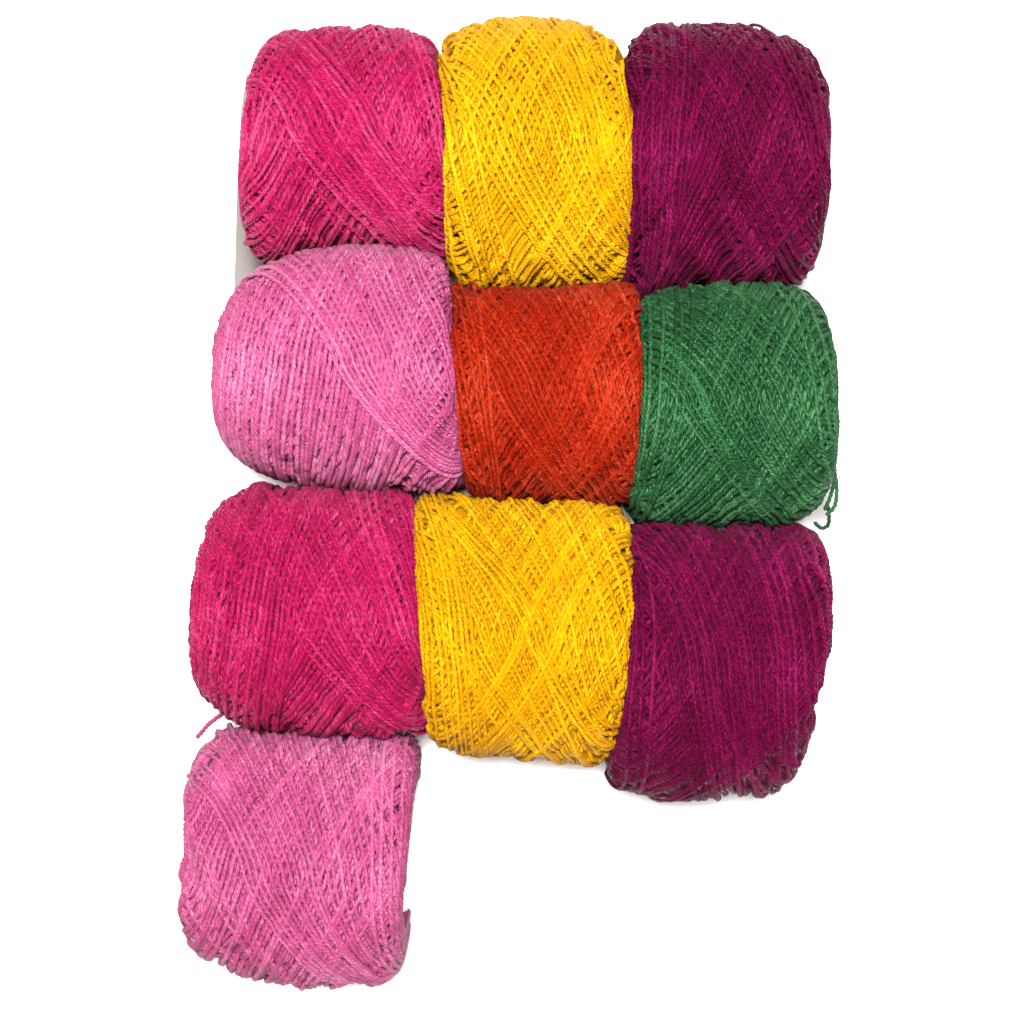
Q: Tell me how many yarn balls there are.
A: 10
